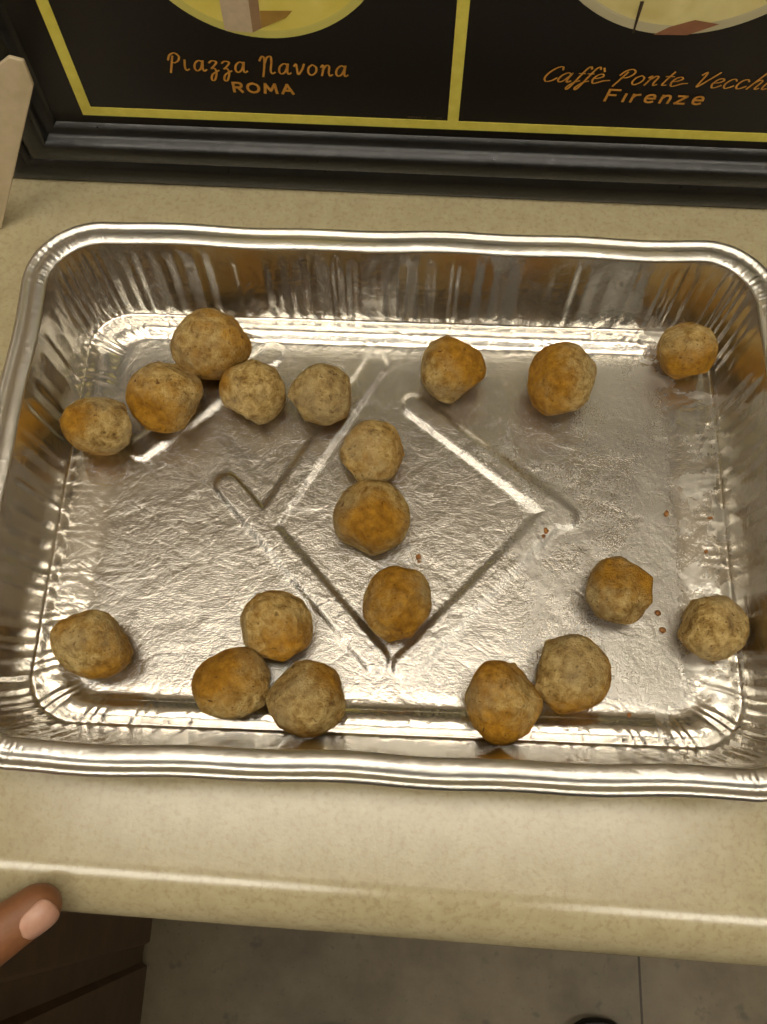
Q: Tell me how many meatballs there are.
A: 19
